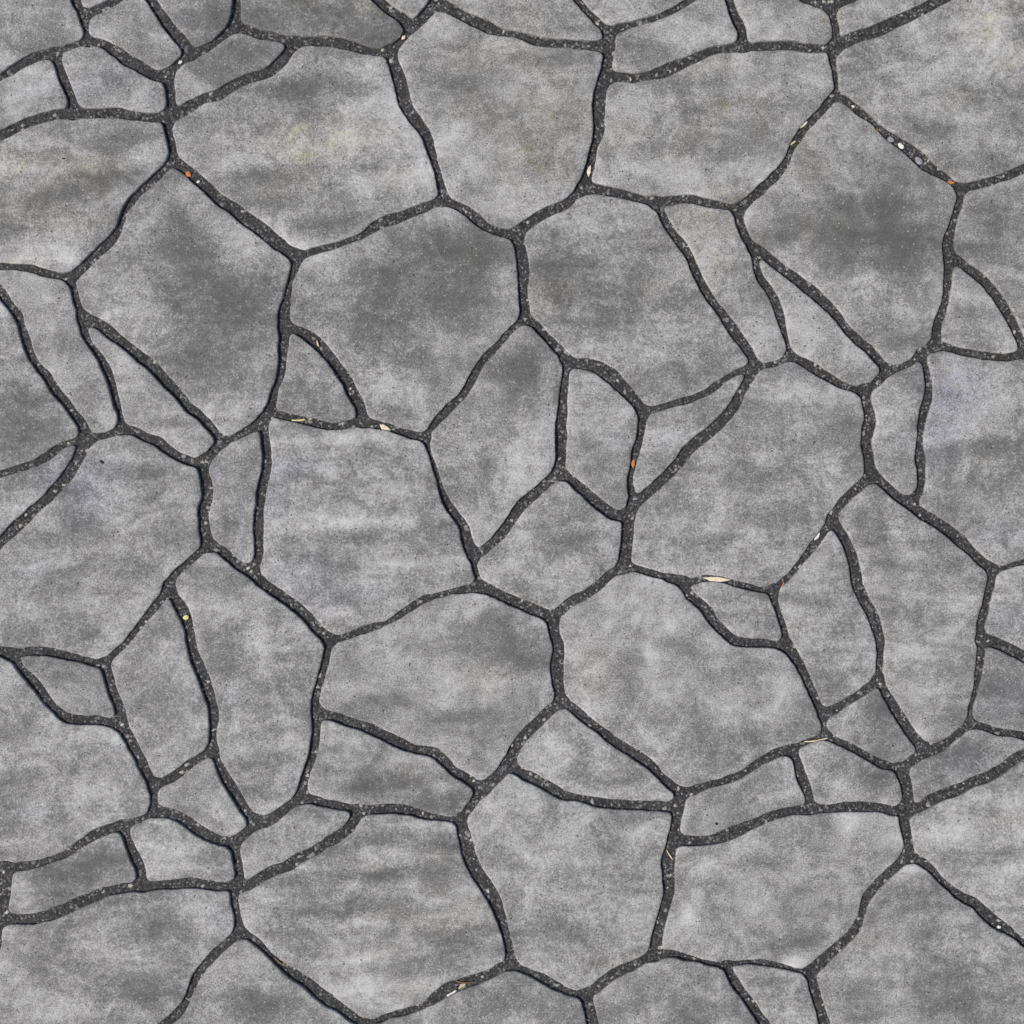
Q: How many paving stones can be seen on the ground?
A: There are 73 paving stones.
